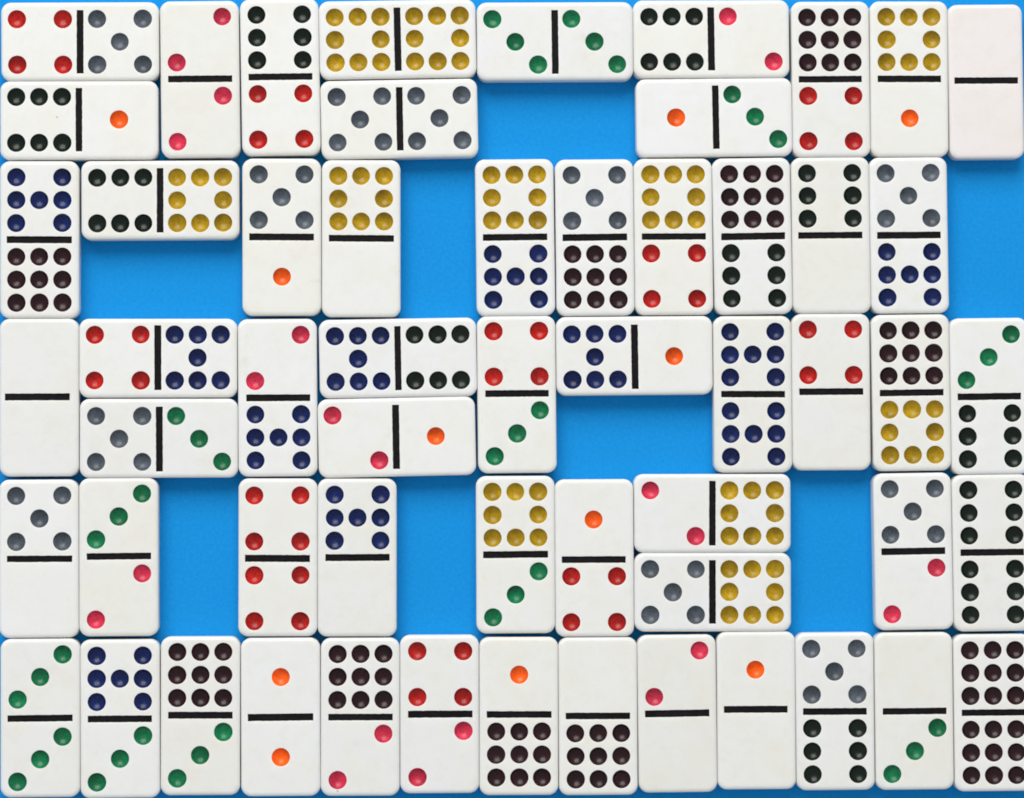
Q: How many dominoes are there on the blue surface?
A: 57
